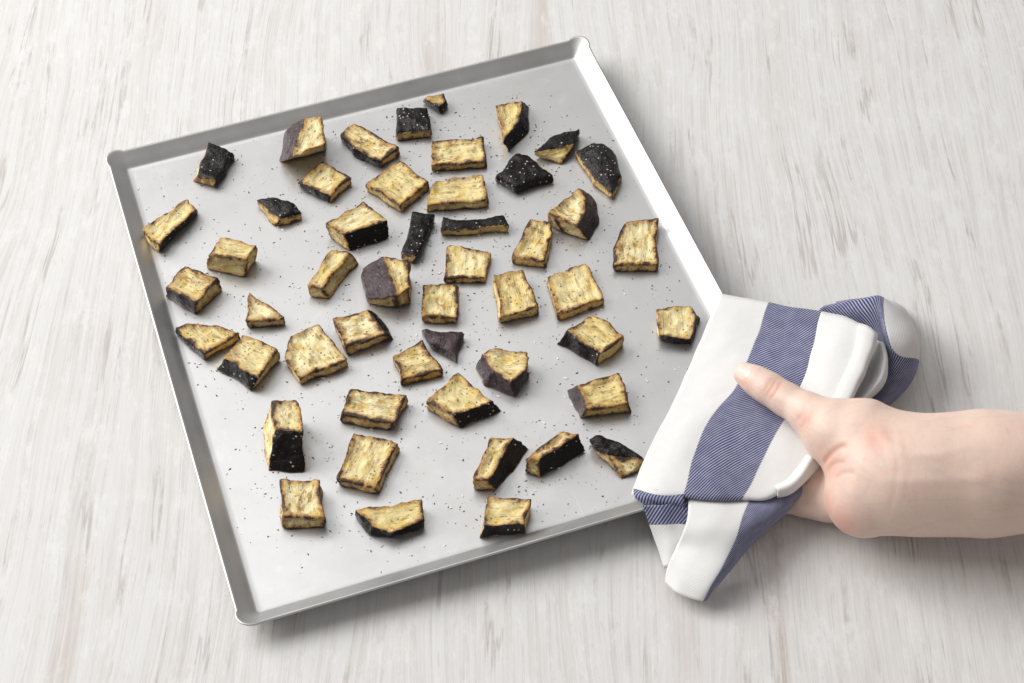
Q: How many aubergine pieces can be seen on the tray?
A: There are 50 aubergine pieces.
